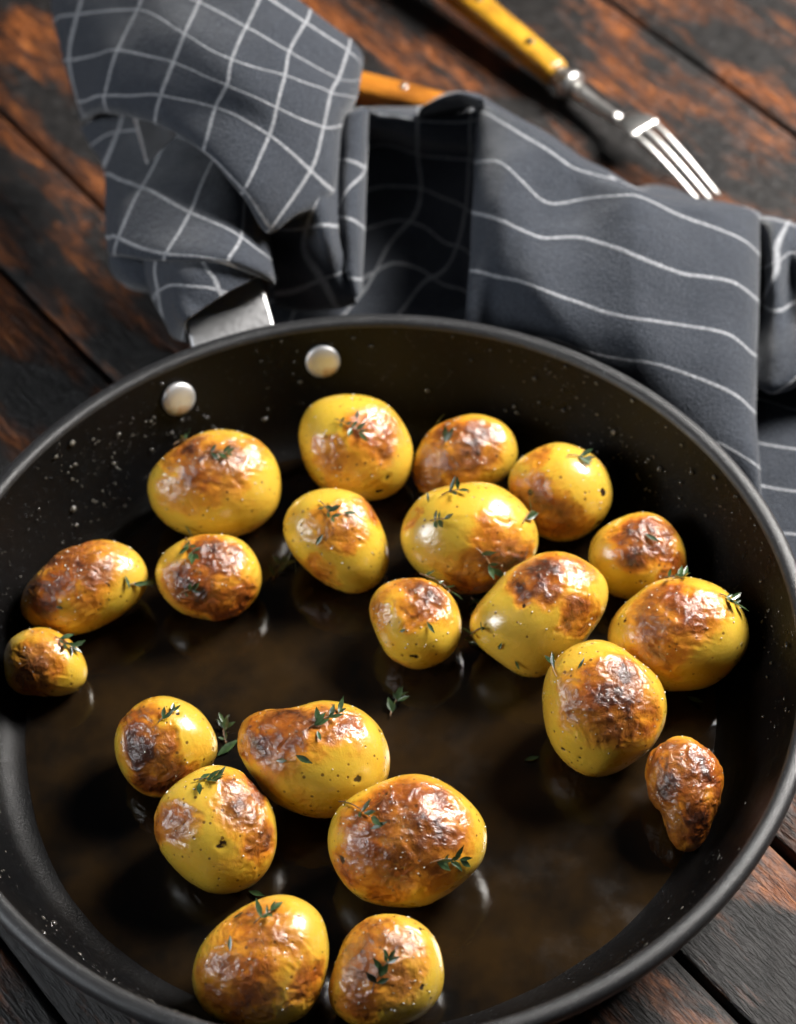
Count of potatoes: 21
